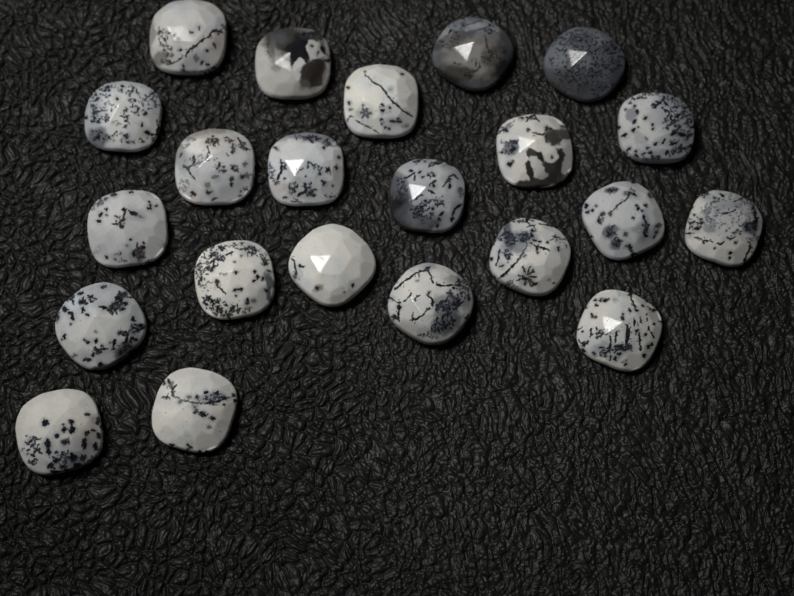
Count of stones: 22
